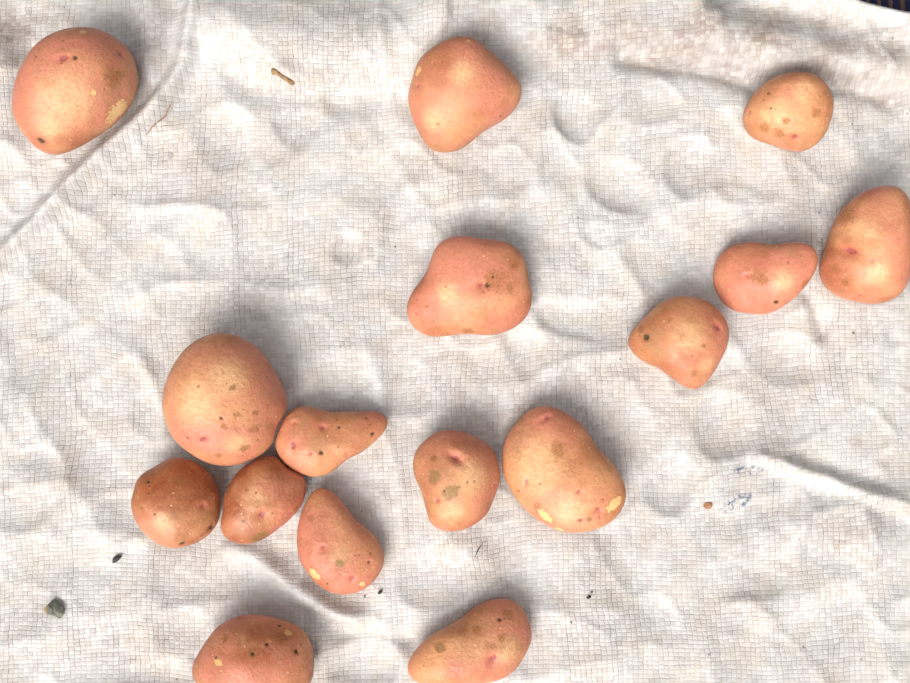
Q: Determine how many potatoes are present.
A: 16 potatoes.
